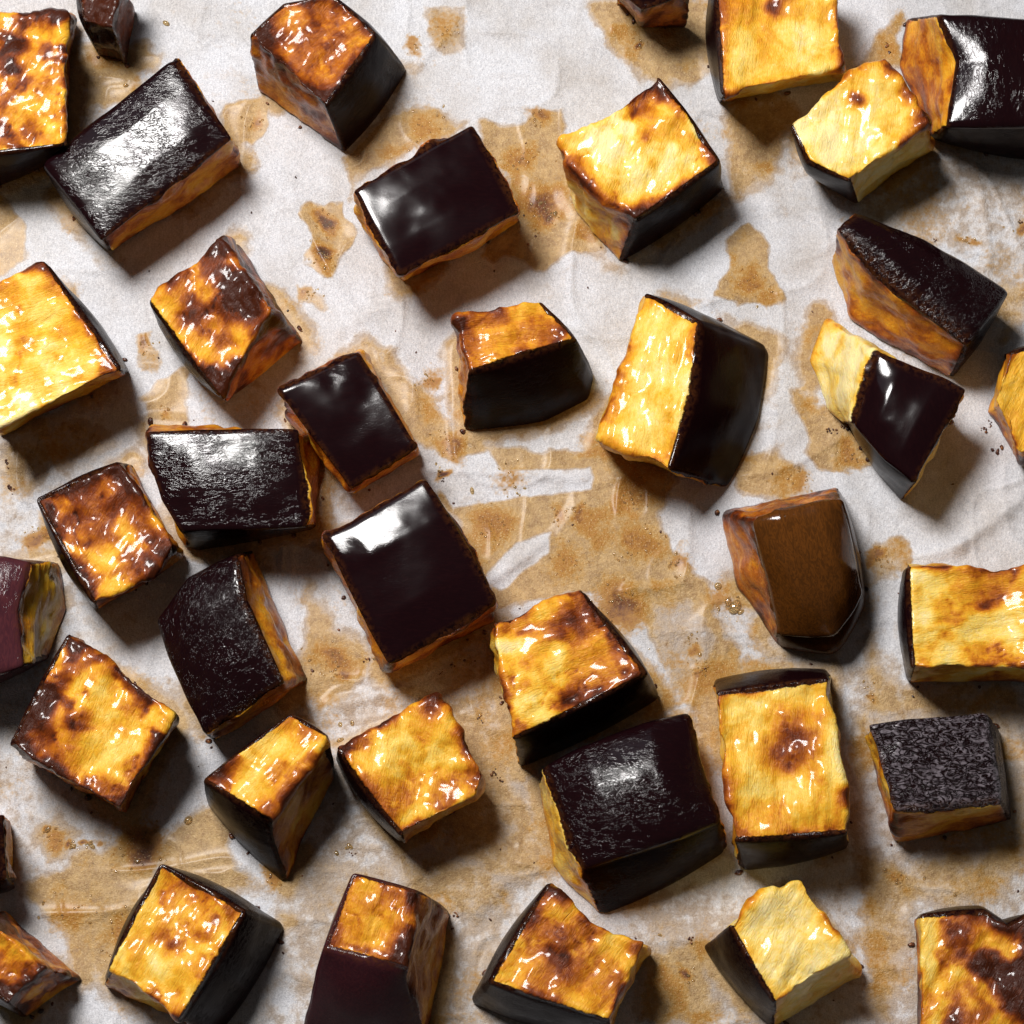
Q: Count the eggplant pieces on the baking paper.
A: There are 39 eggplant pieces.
